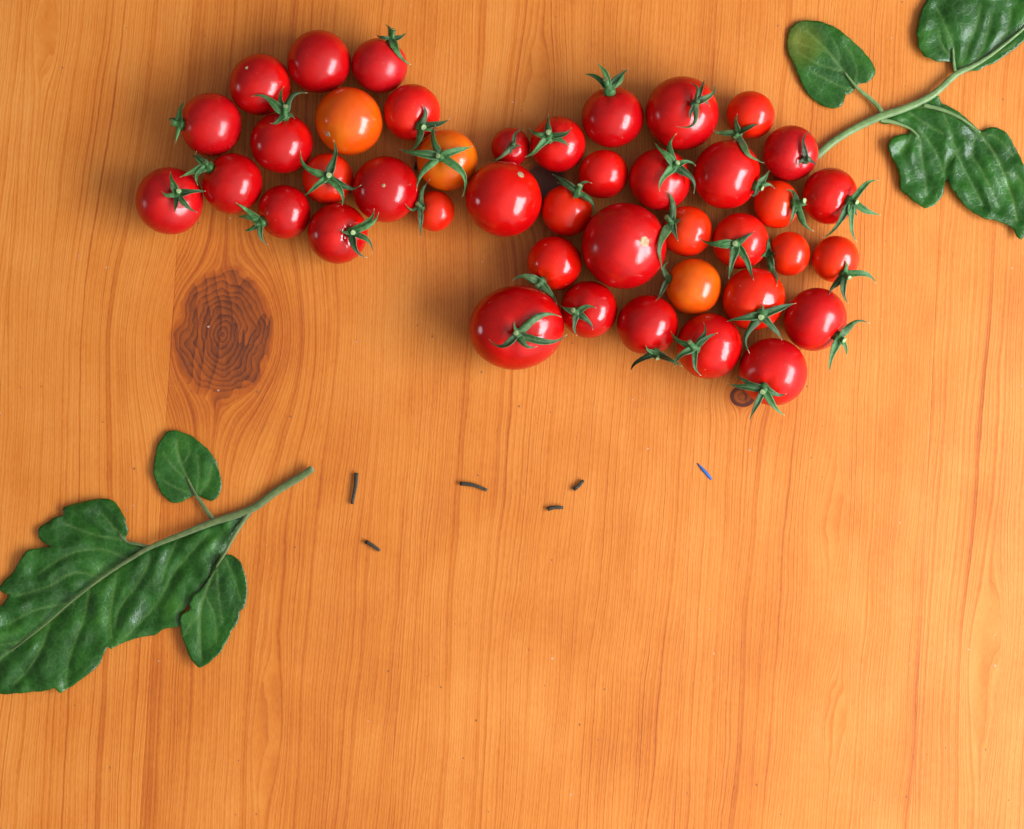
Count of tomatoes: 42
